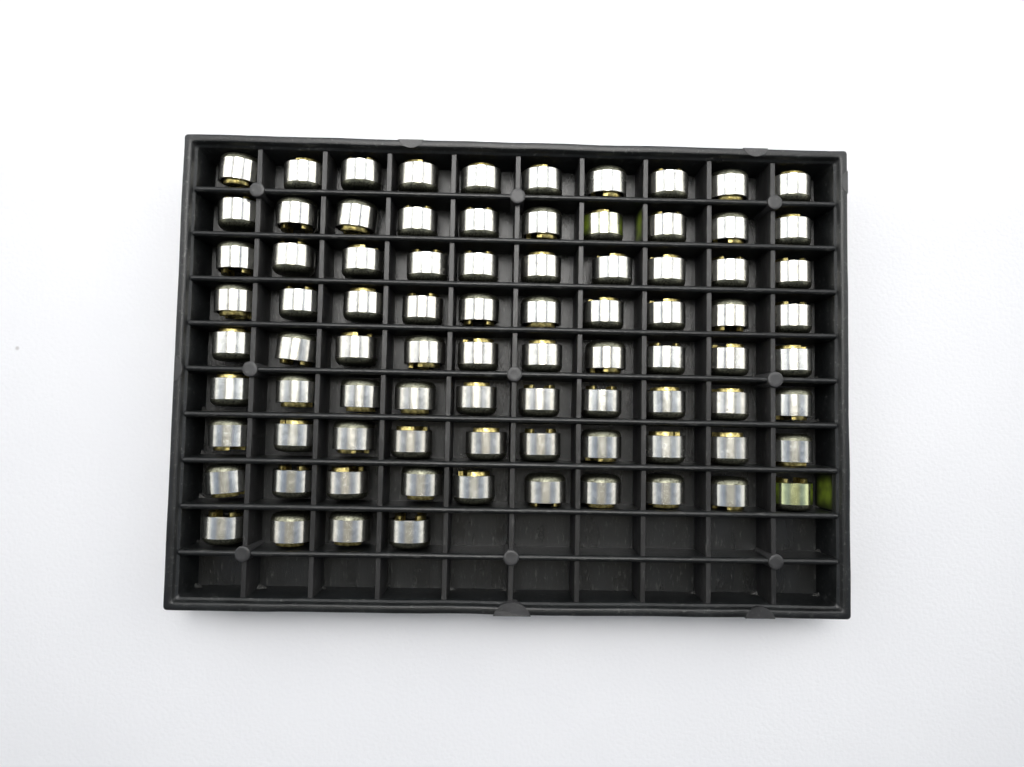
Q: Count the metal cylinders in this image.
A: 84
